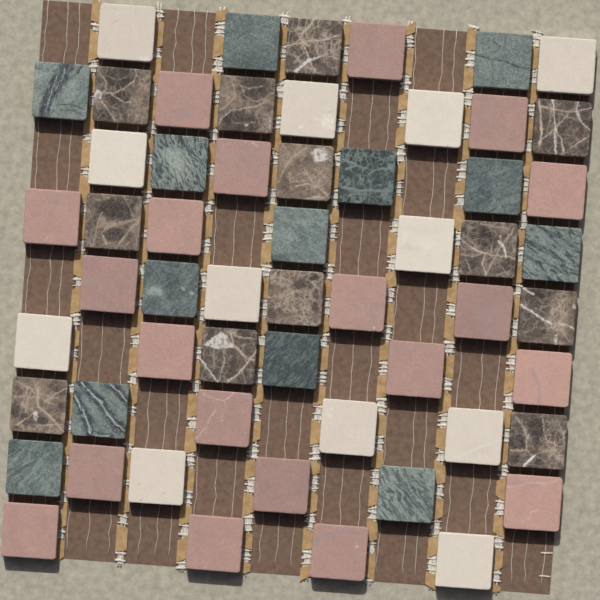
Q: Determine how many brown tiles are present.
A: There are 12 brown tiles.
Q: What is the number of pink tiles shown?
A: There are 20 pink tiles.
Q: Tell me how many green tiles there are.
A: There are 13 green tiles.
